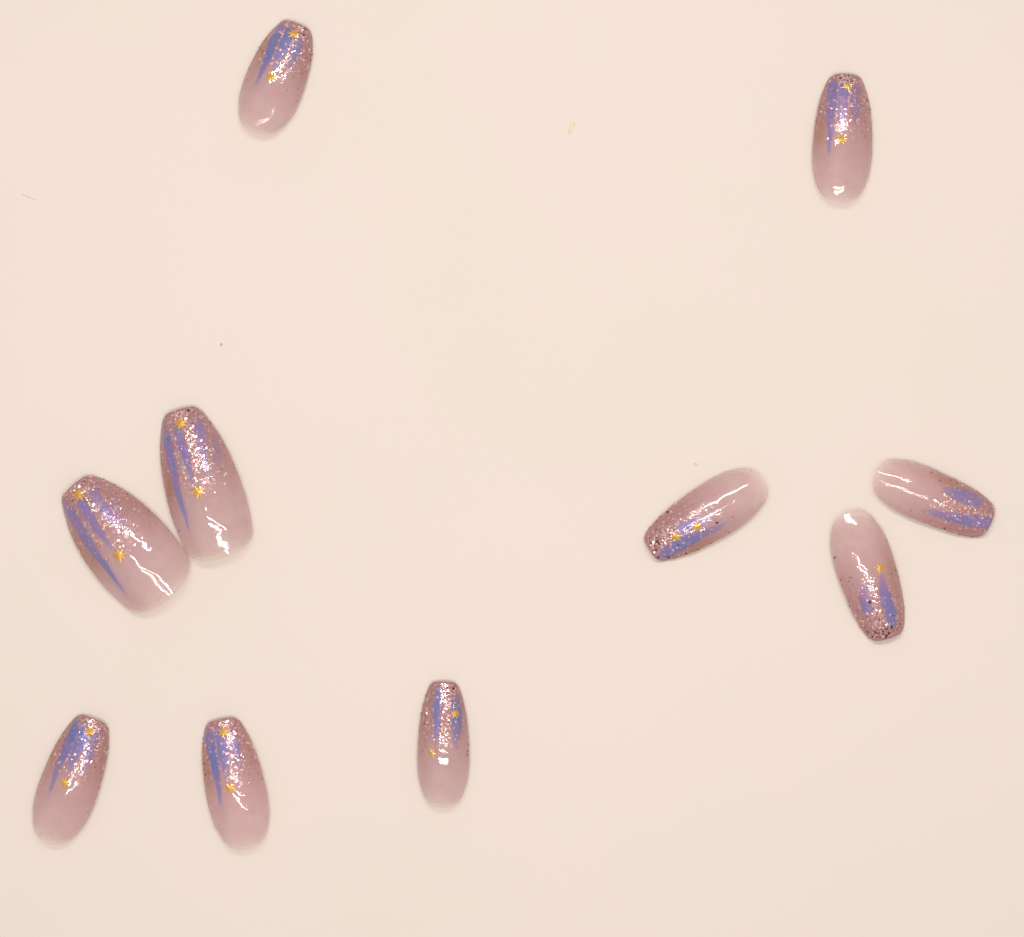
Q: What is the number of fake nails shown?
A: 10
